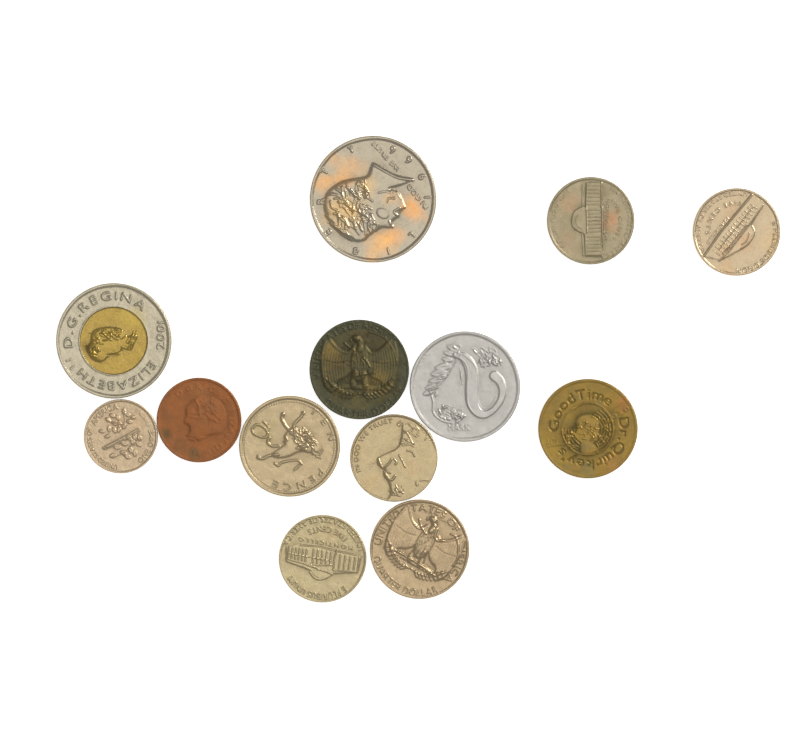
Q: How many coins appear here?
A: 13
